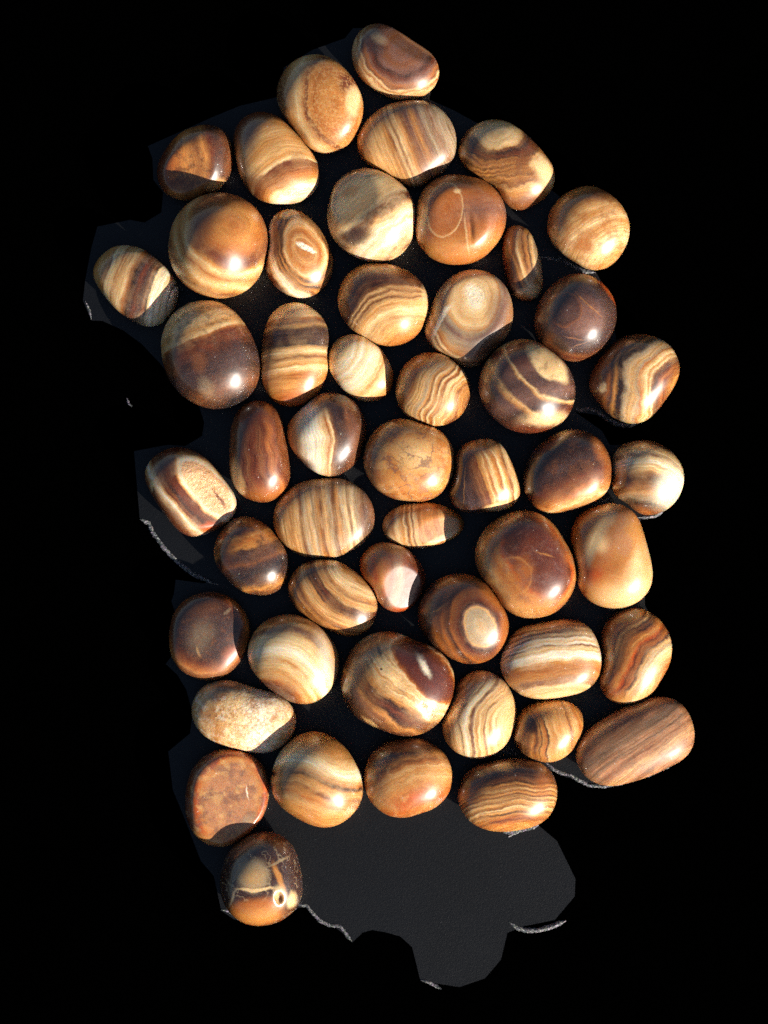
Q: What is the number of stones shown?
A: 51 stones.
